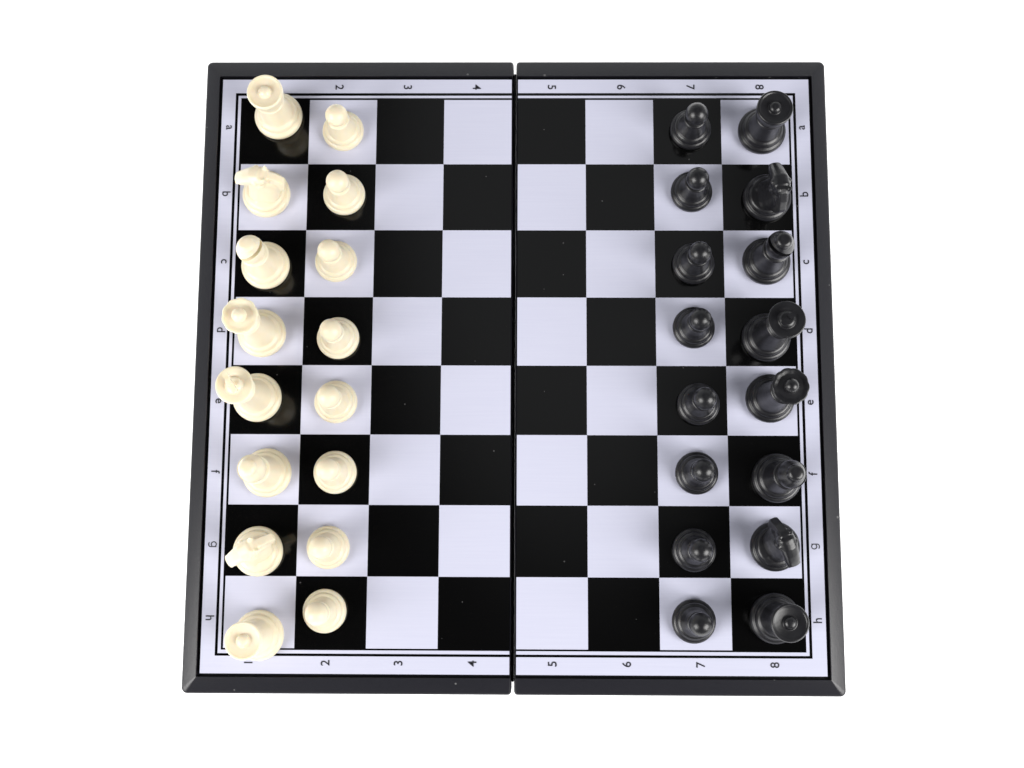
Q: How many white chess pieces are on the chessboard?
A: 16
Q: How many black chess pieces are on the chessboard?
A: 16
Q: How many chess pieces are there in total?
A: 32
